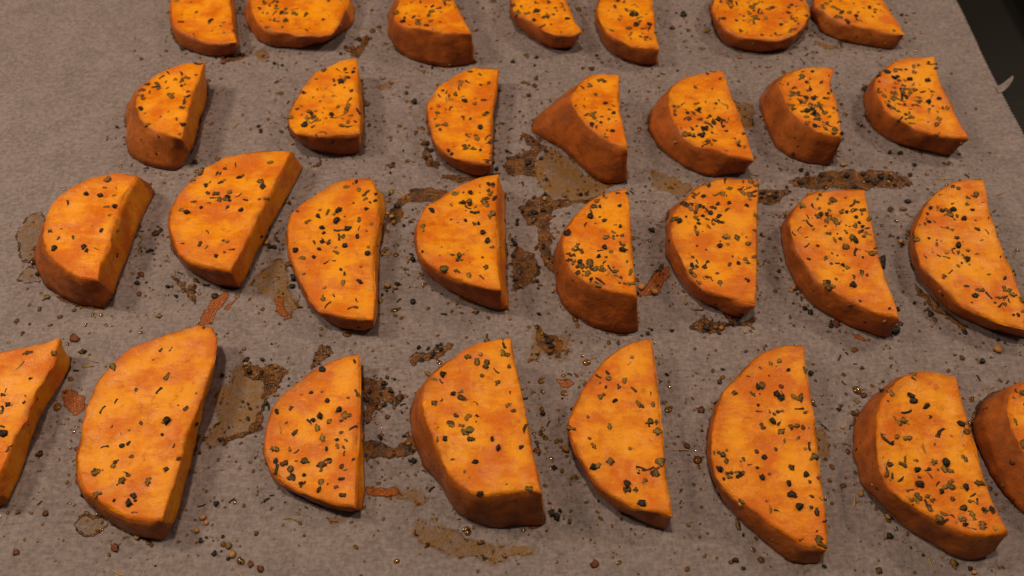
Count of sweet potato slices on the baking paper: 30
